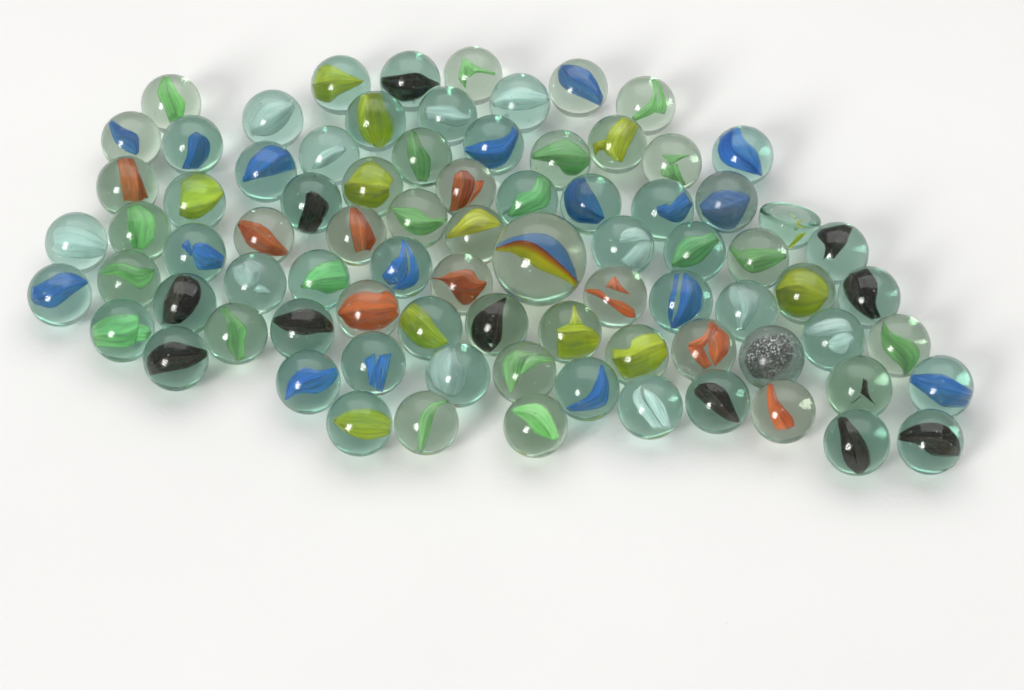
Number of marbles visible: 82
